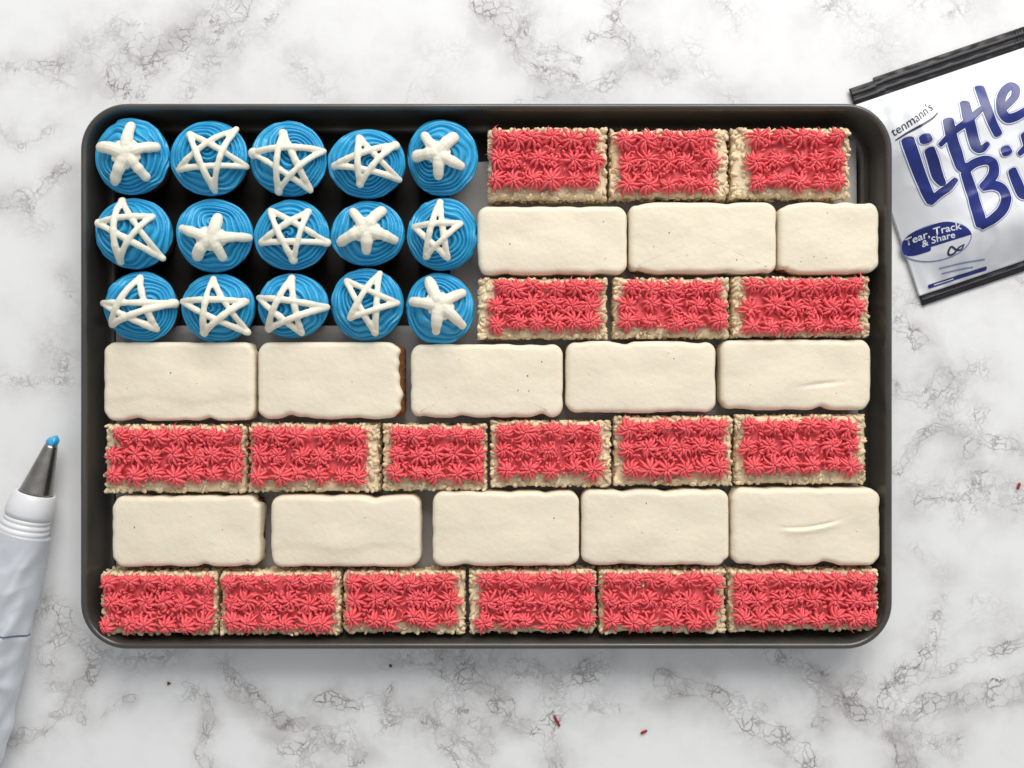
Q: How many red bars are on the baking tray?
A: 18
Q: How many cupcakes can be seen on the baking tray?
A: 15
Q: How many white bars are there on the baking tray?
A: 13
